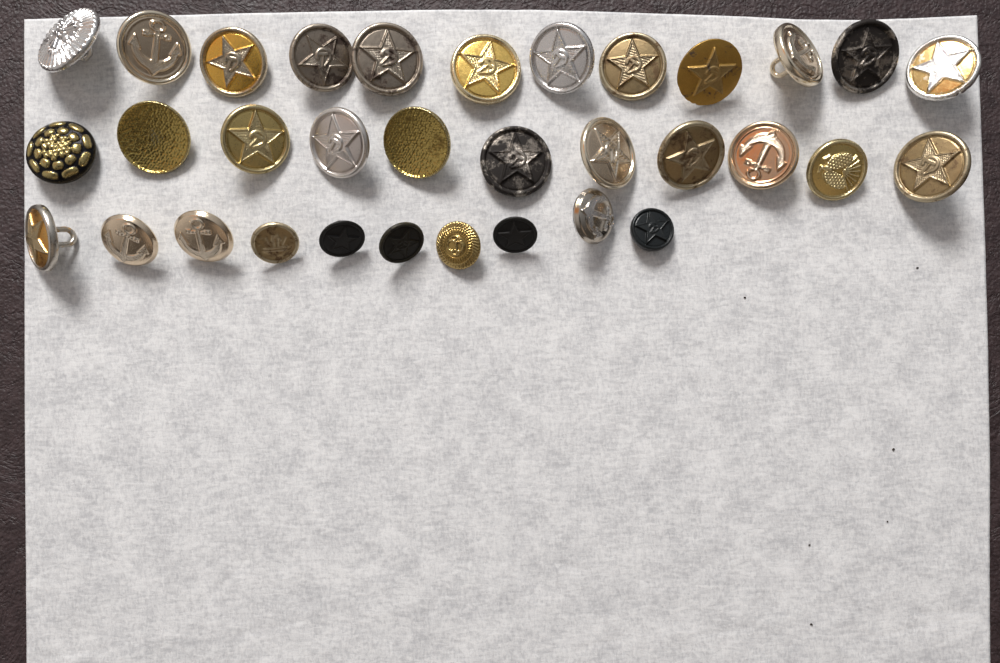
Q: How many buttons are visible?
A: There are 33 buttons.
